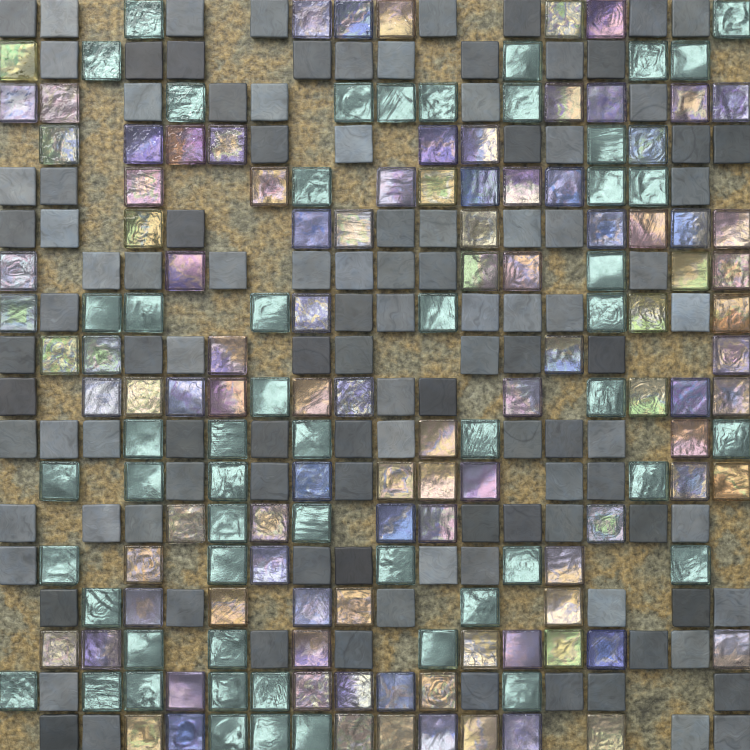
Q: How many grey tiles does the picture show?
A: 111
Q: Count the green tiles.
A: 53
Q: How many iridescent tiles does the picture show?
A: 101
